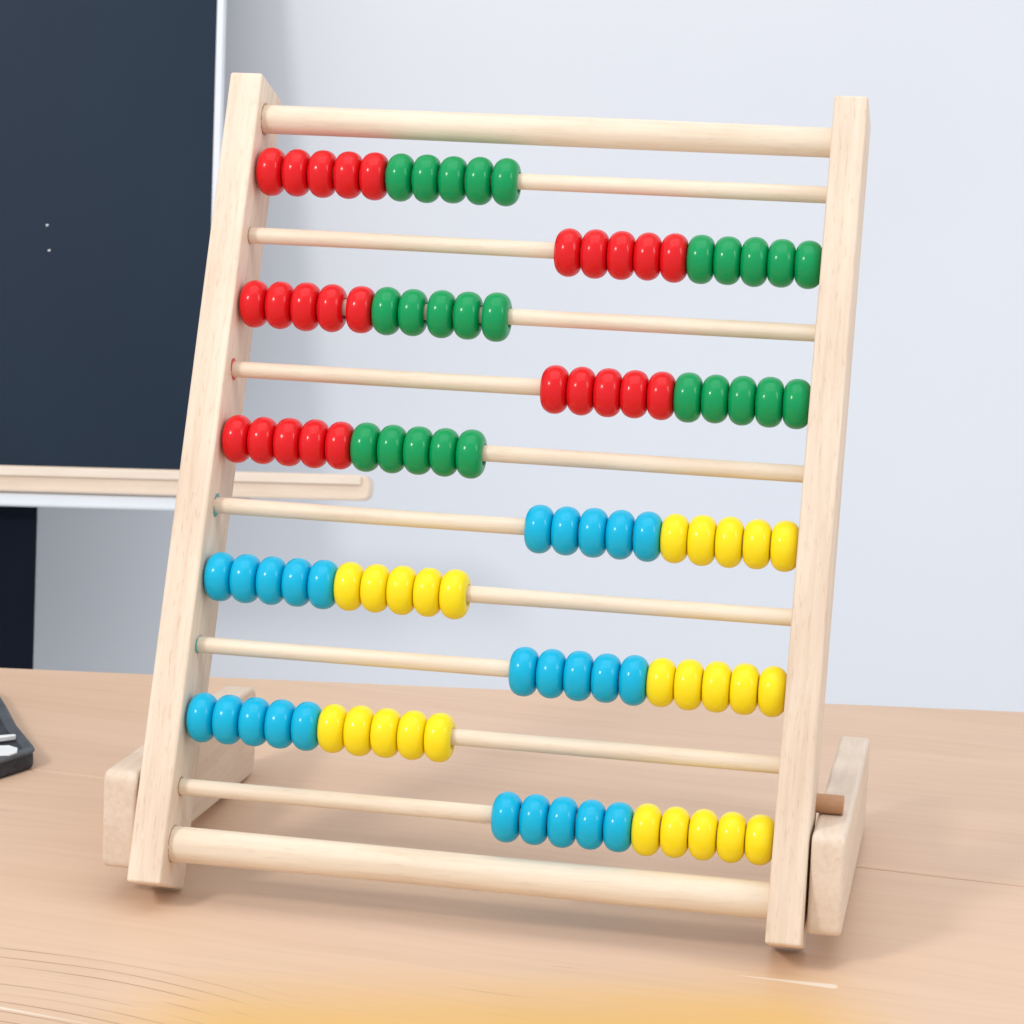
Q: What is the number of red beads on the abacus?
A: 25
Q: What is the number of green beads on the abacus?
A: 25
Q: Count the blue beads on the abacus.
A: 25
